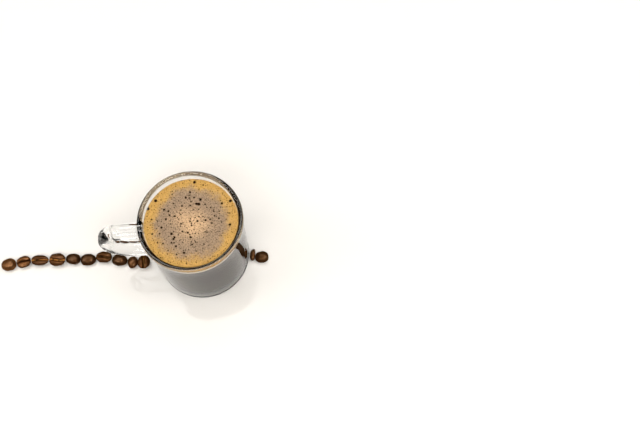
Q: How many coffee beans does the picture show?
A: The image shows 12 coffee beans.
